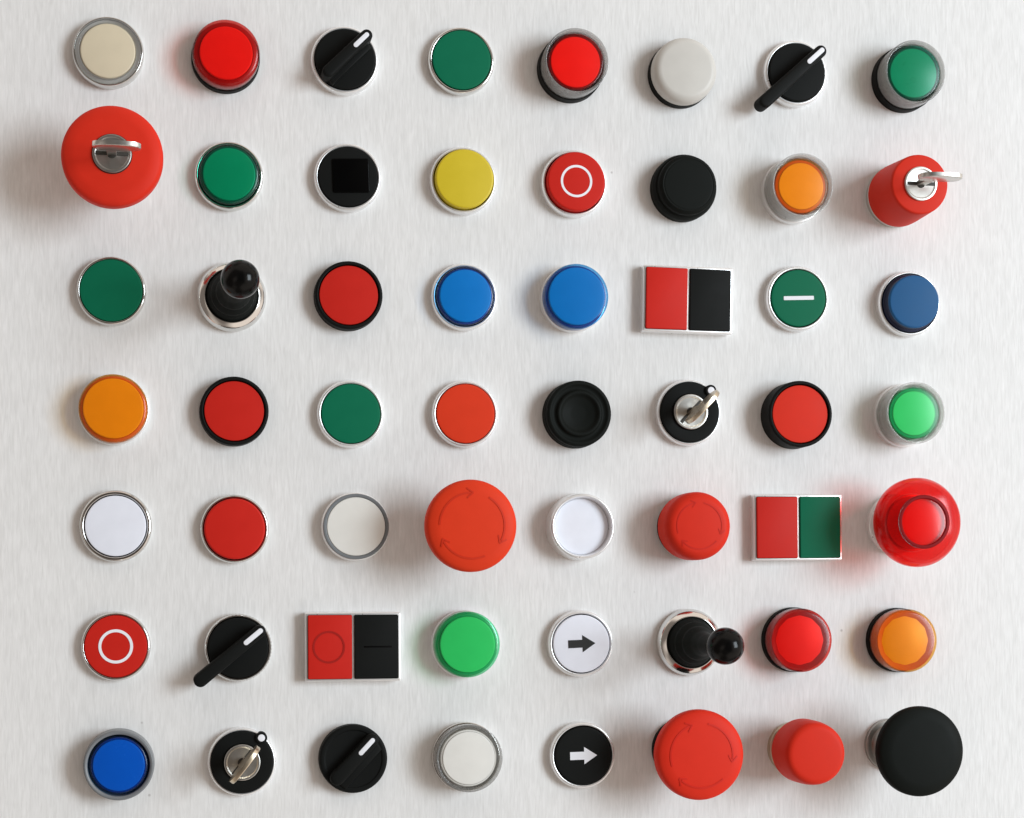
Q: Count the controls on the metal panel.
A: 56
